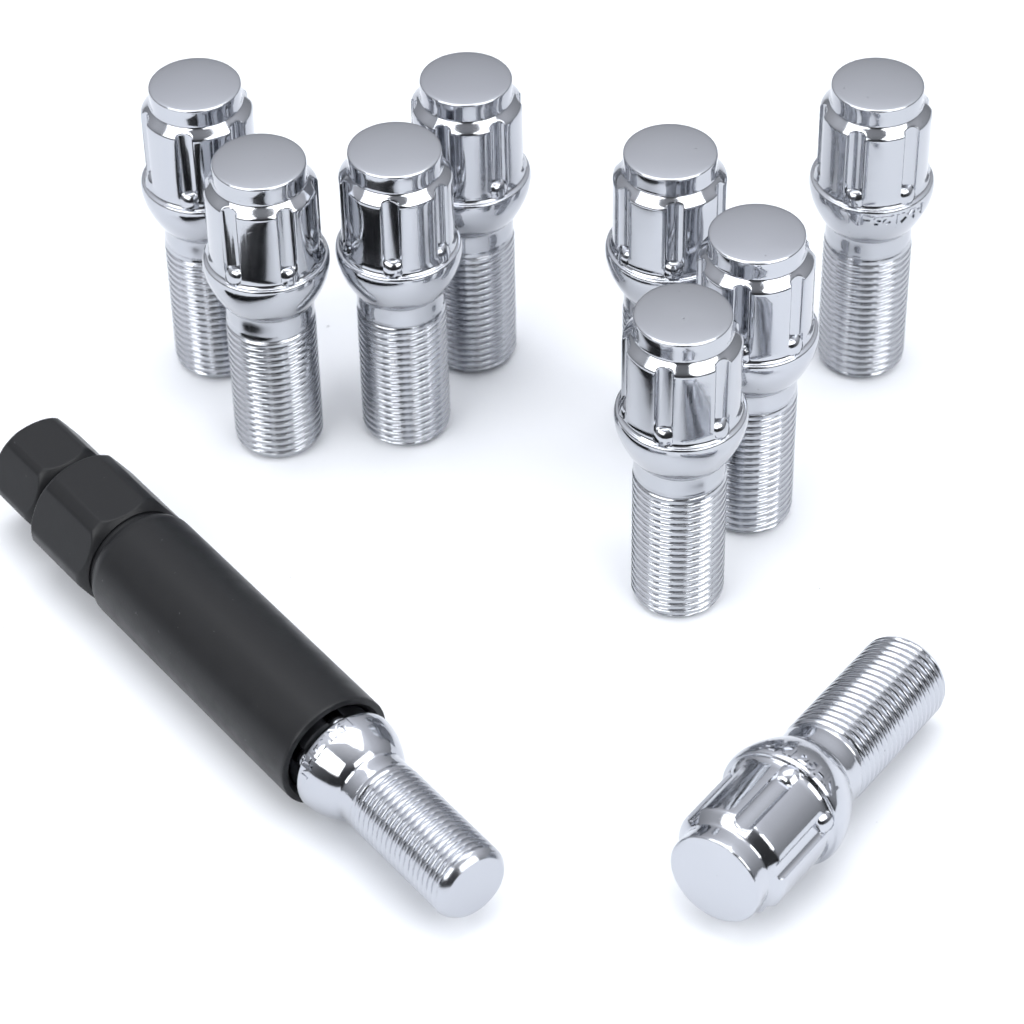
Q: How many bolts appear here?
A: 10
